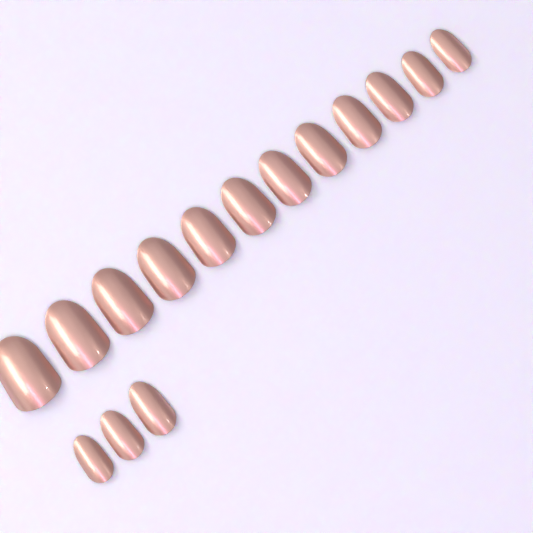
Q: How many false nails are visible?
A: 15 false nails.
